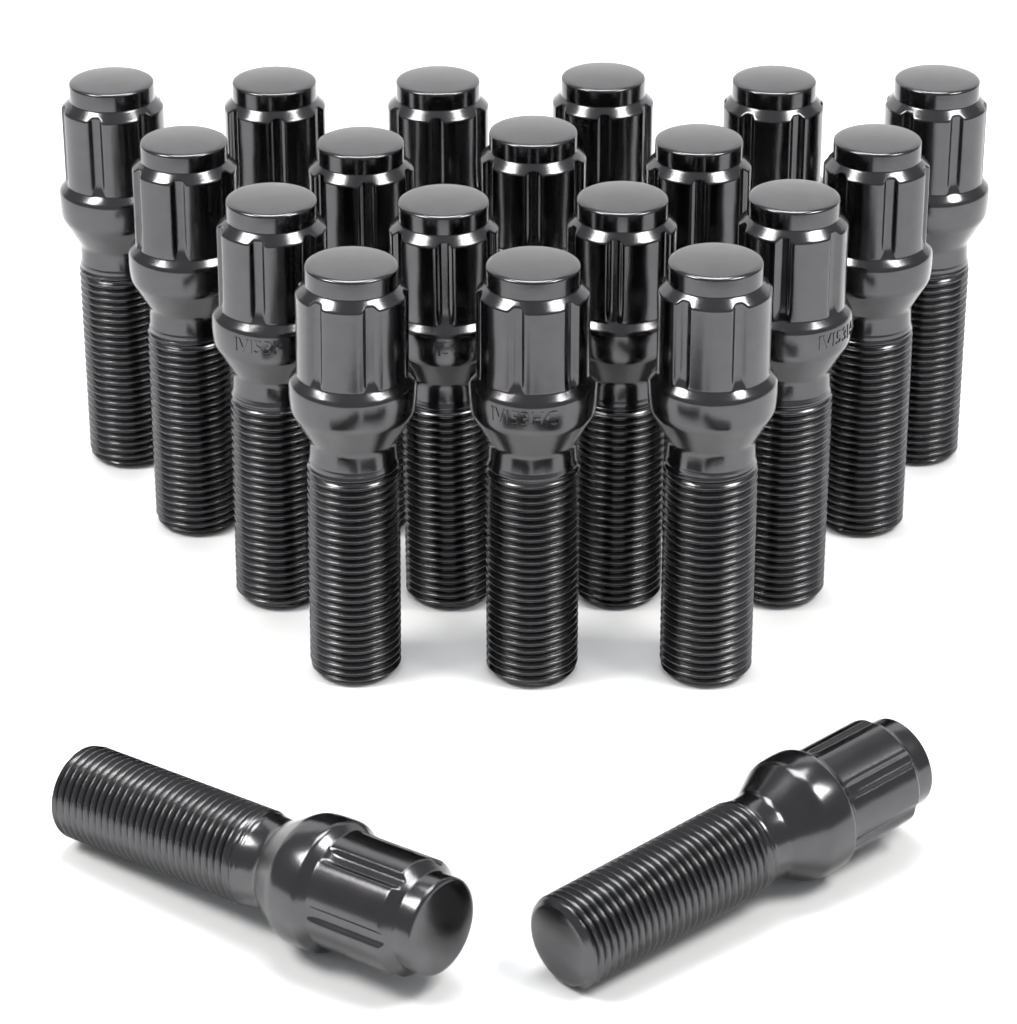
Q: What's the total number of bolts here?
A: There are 20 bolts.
